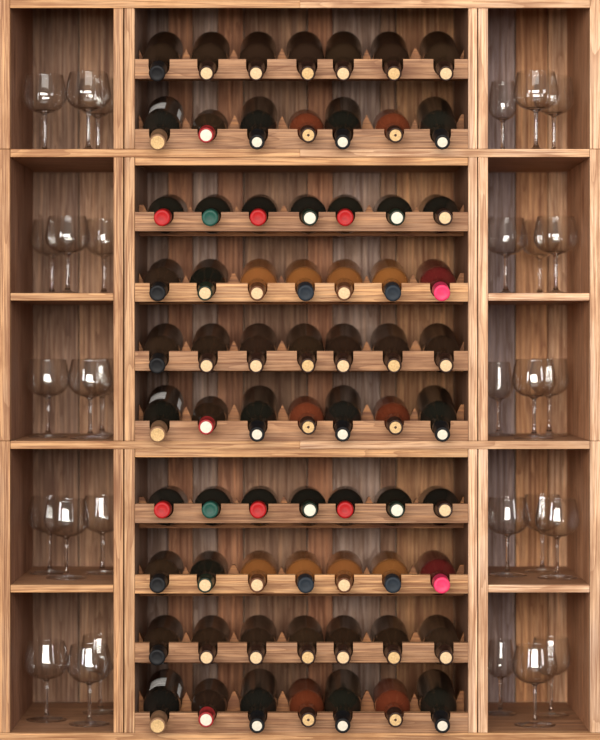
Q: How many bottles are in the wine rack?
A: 70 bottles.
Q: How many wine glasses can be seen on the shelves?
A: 30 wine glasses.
